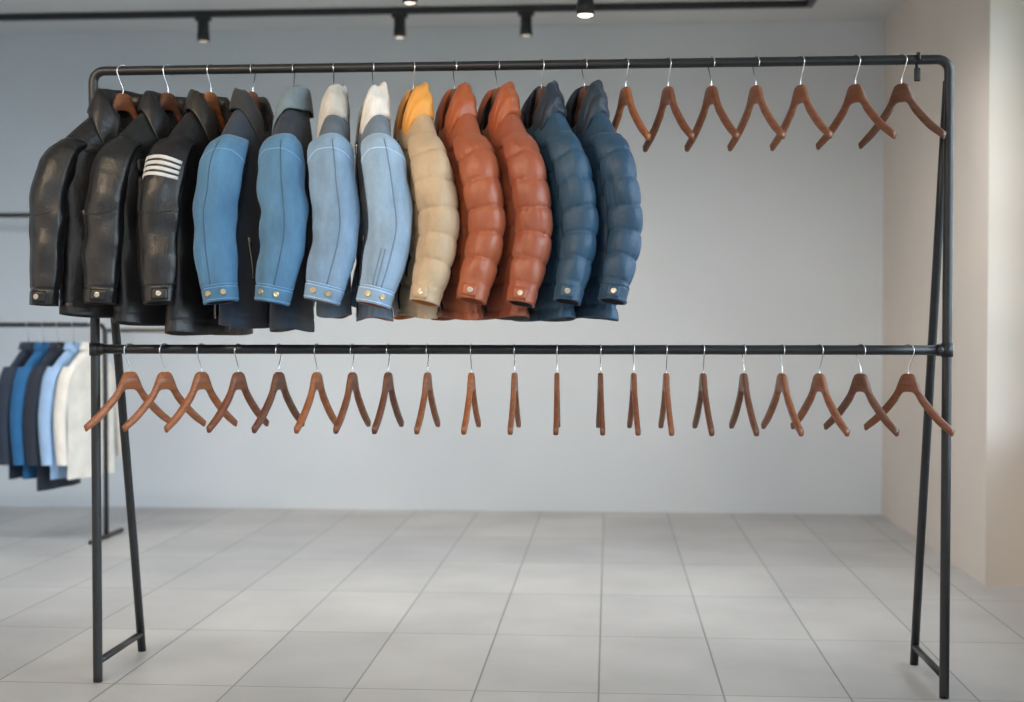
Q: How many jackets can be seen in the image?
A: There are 12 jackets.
